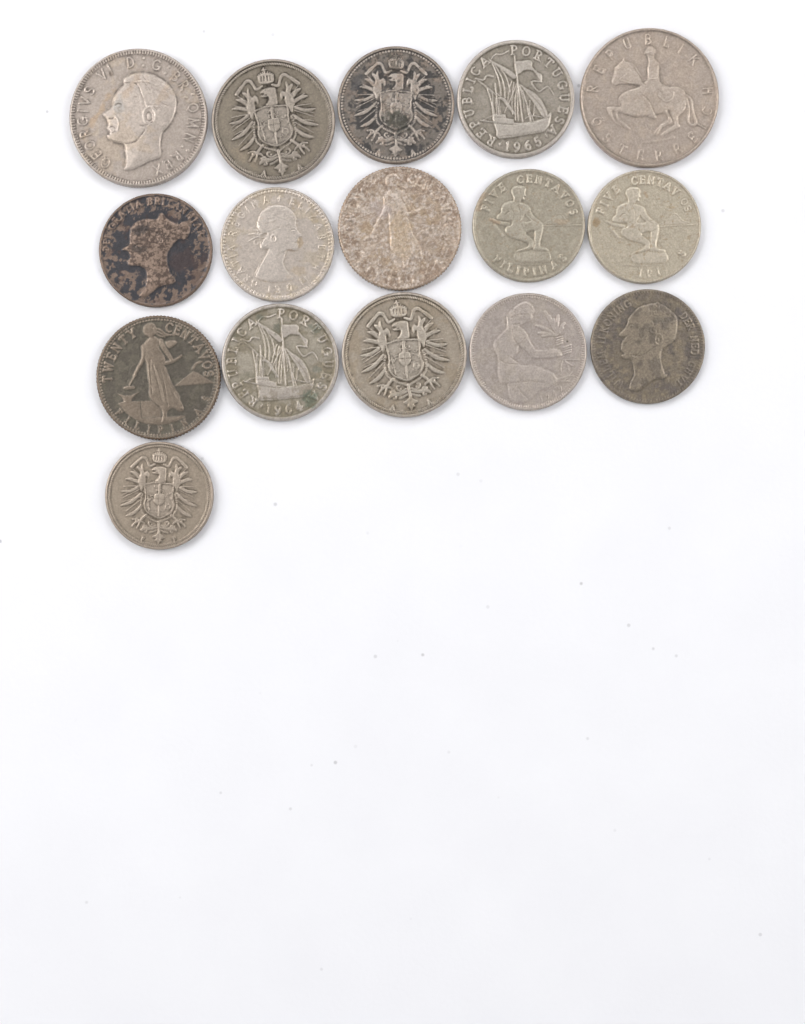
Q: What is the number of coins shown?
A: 16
